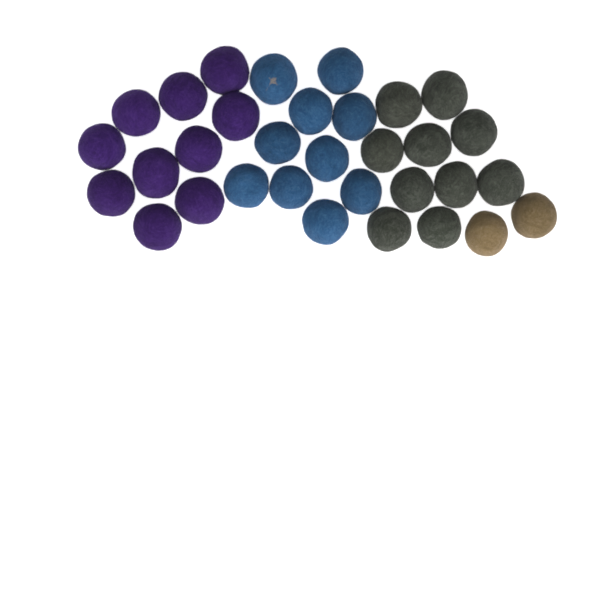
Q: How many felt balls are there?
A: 32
